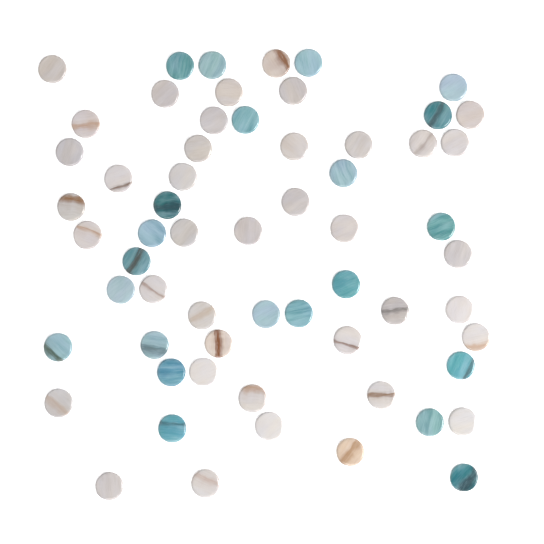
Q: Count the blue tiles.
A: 22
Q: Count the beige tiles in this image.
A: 39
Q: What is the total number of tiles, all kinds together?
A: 61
